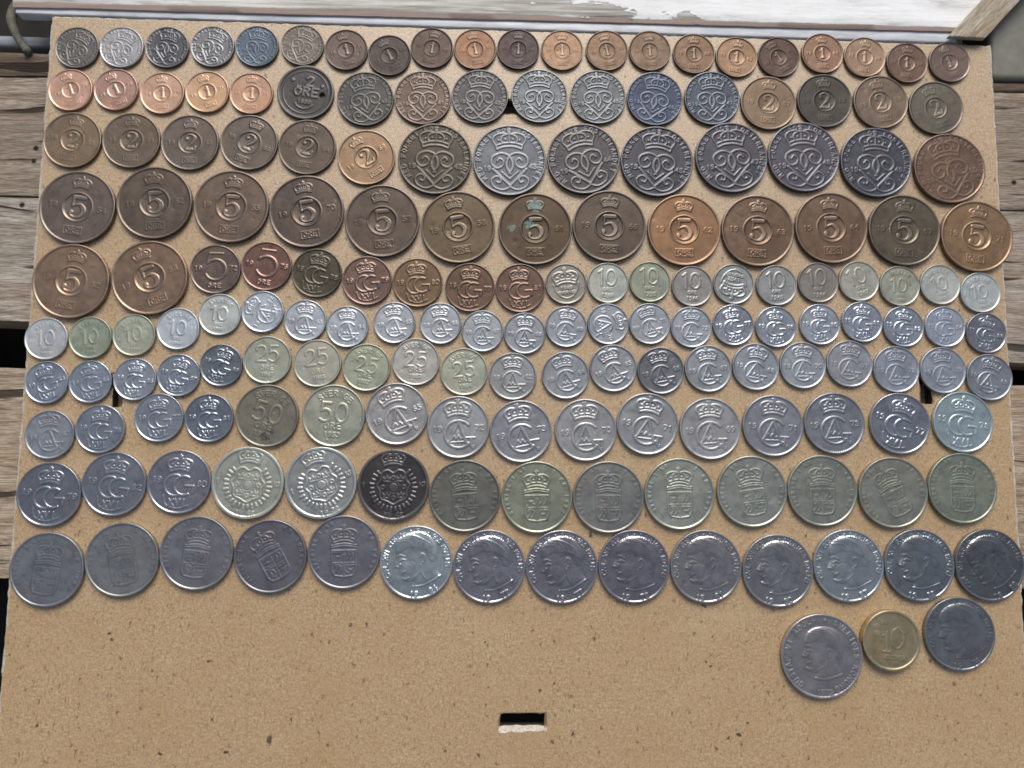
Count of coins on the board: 176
